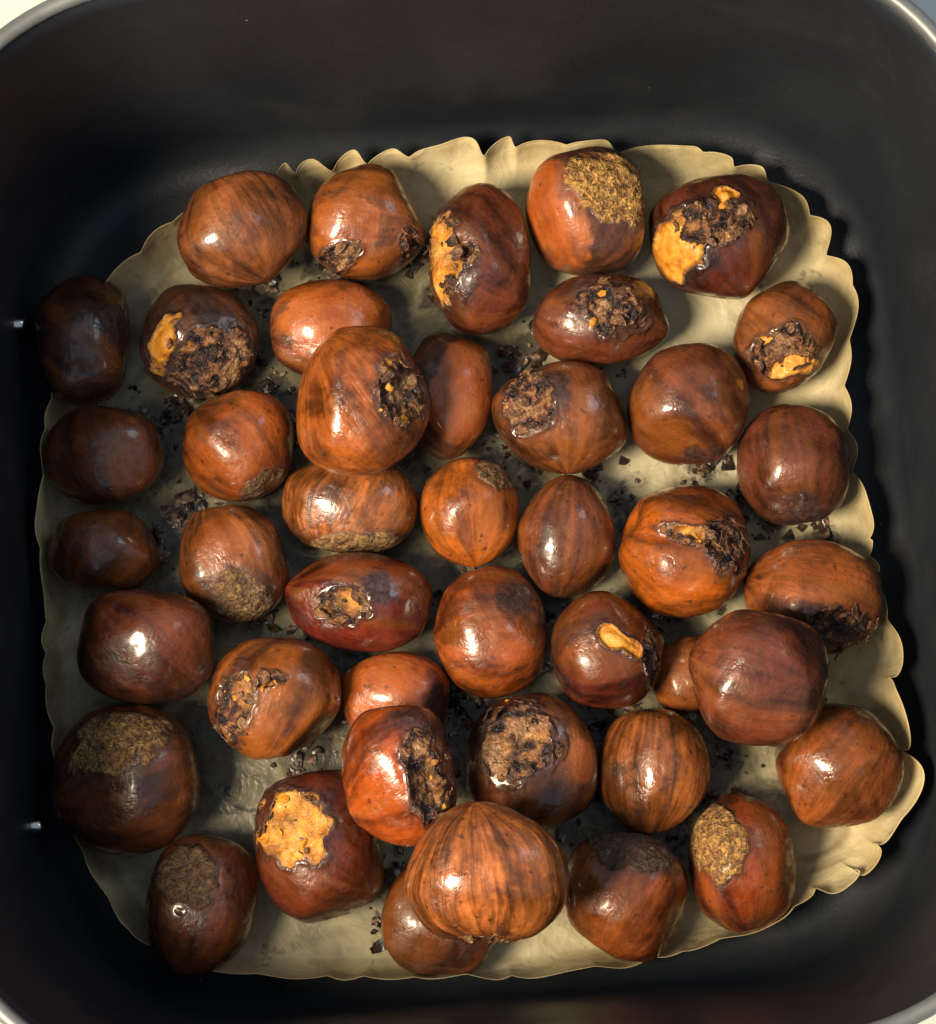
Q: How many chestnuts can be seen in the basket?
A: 43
